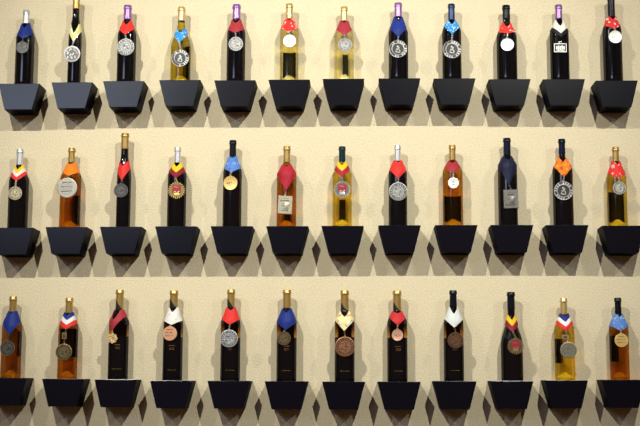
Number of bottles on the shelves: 36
